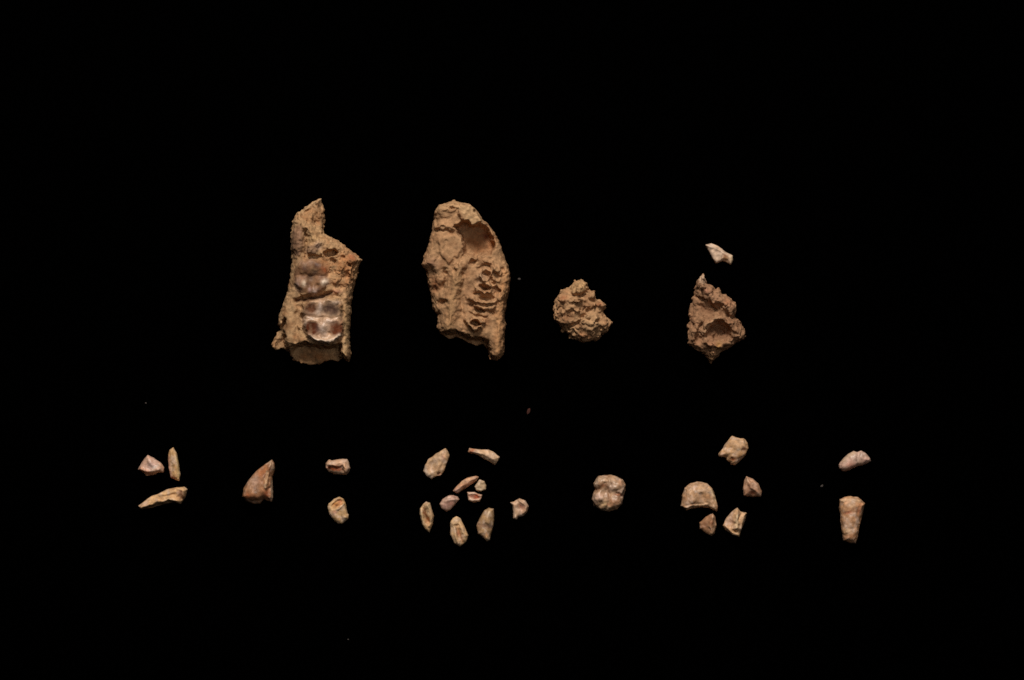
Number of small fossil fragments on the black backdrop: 25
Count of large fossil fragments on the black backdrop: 4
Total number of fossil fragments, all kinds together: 29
